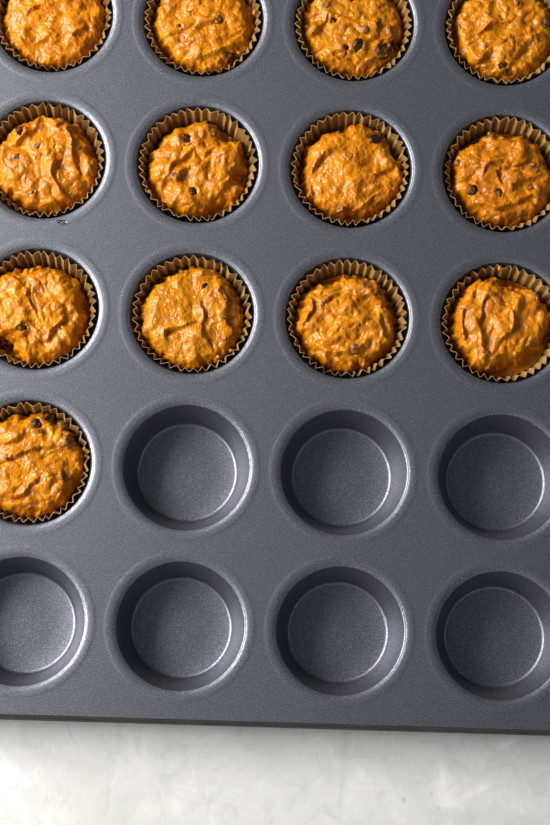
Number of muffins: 13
